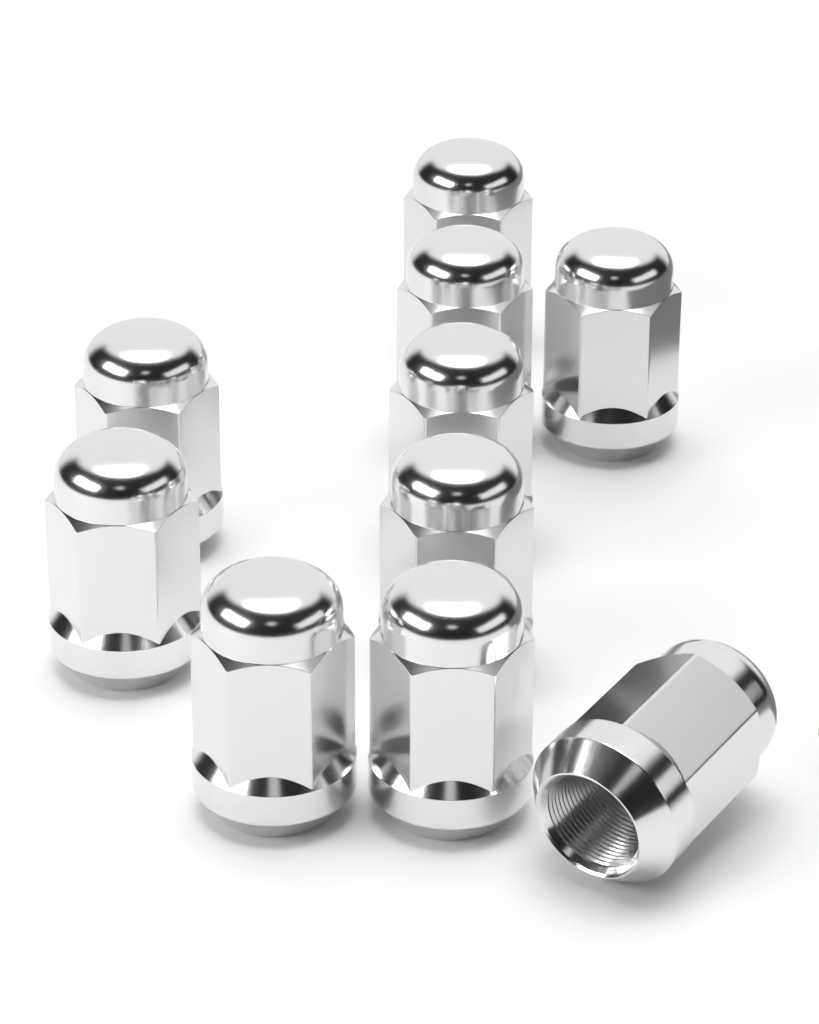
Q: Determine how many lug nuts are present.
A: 10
